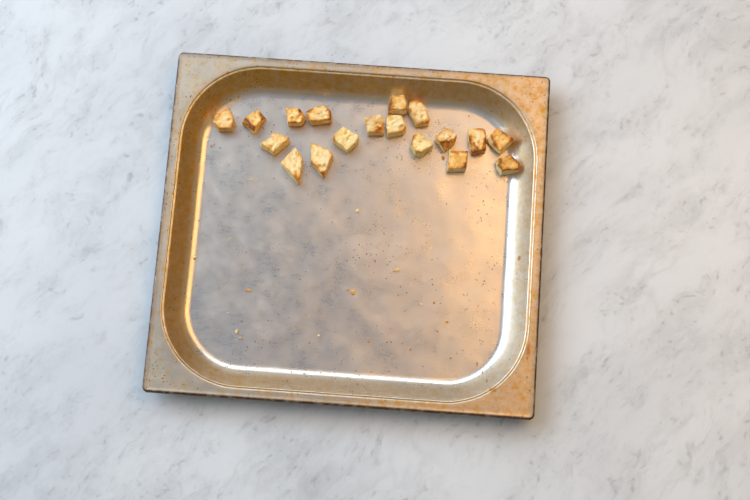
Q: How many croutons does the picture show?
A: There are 18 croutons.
